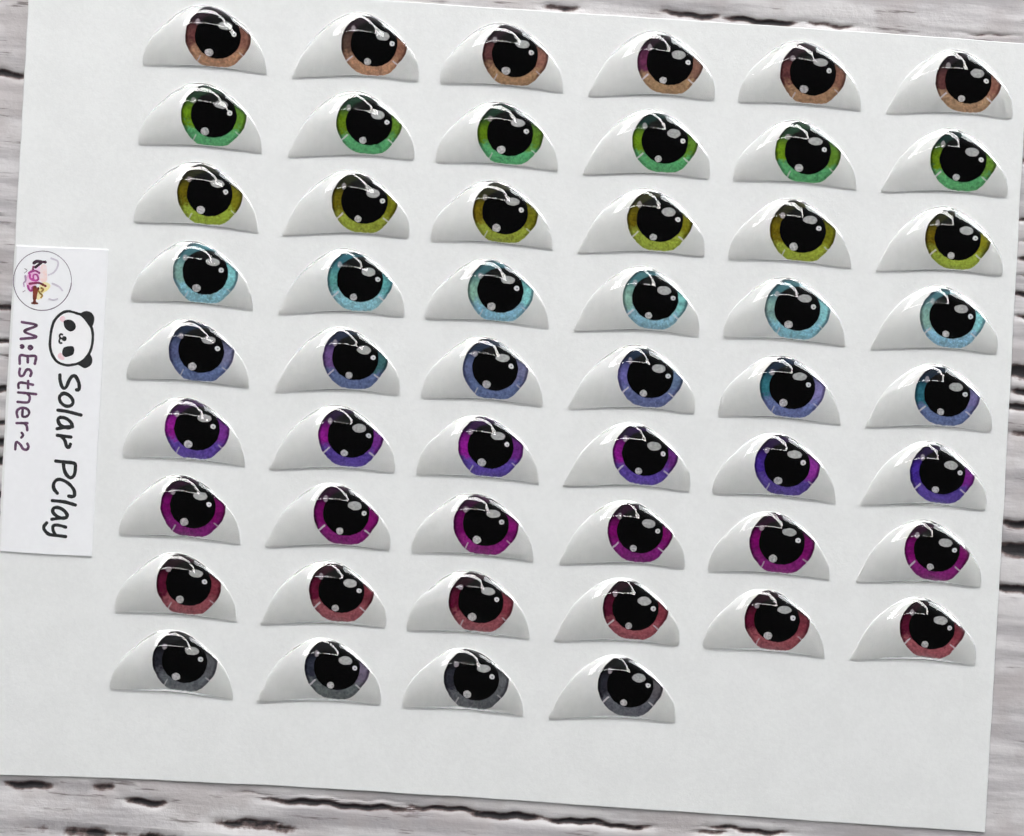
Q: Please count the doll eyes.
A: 52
